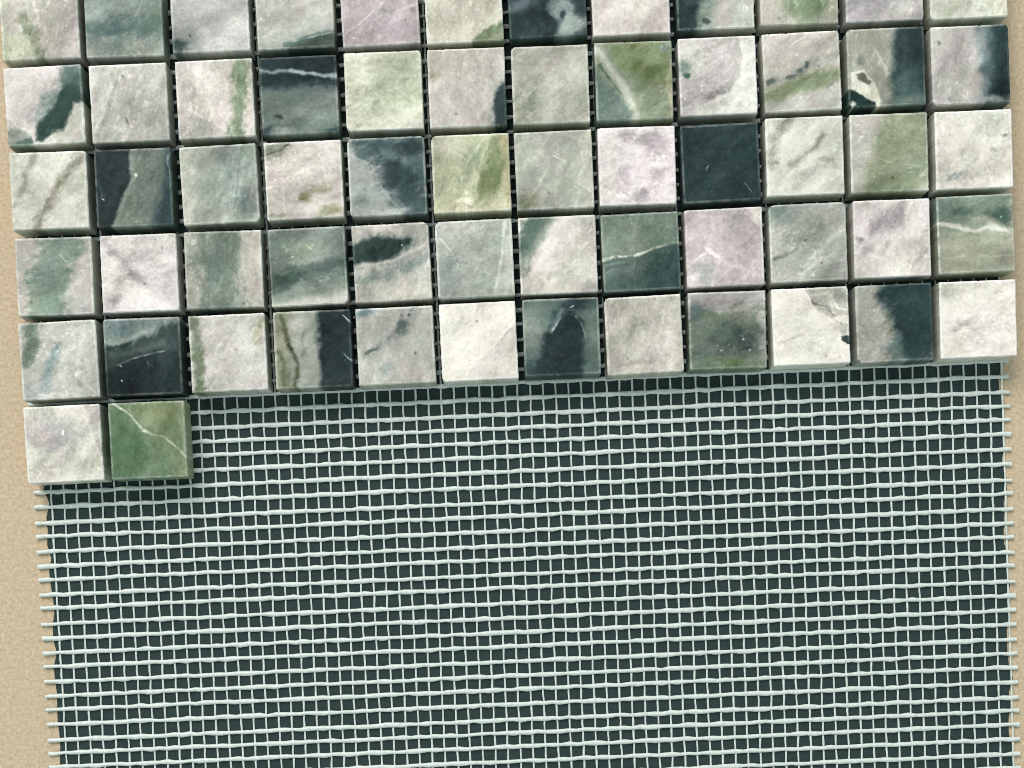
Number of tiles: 62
